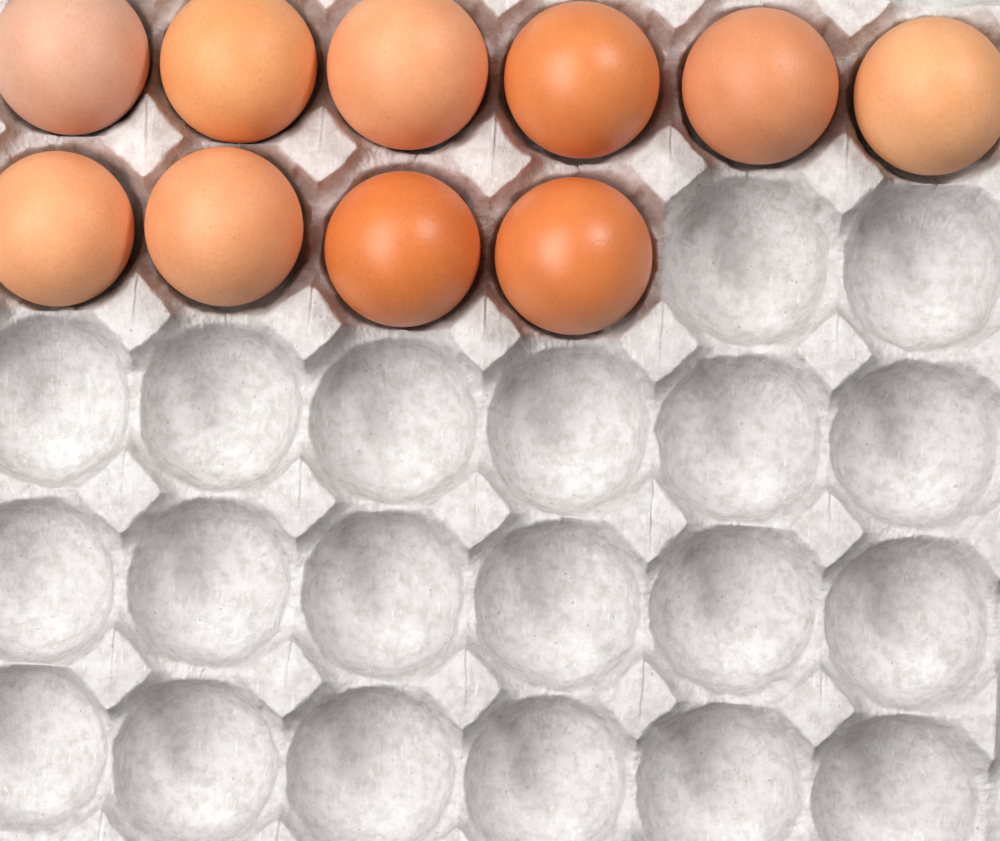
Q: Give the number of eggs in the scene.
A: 10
